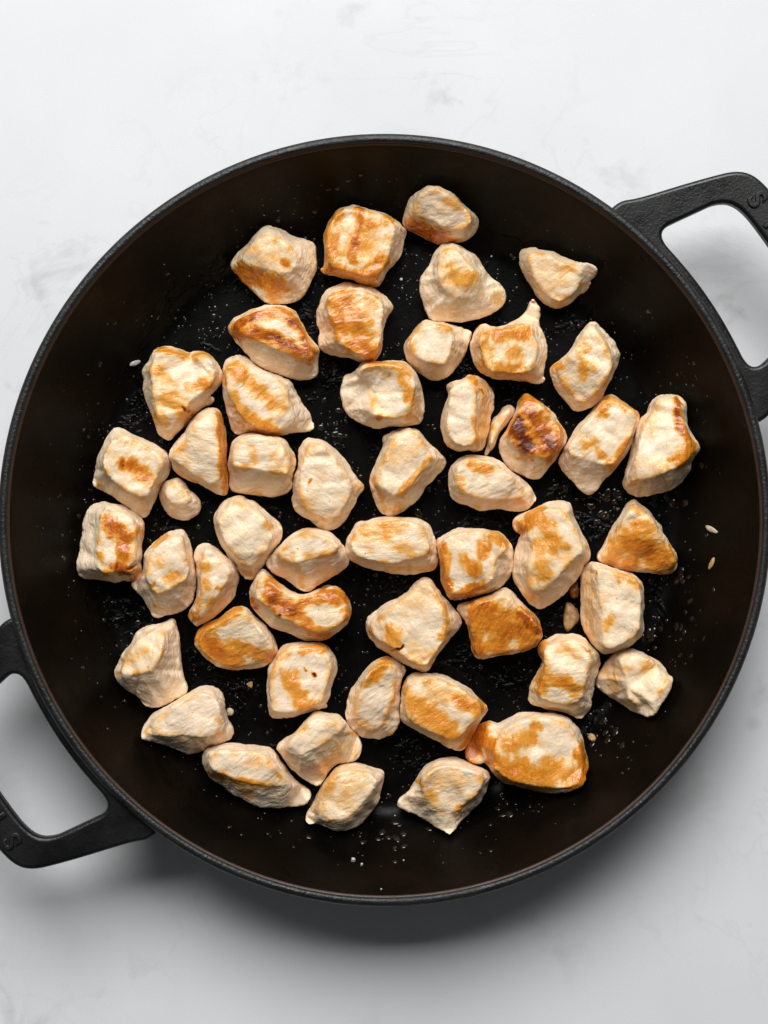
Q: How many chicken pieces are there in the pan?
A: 51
